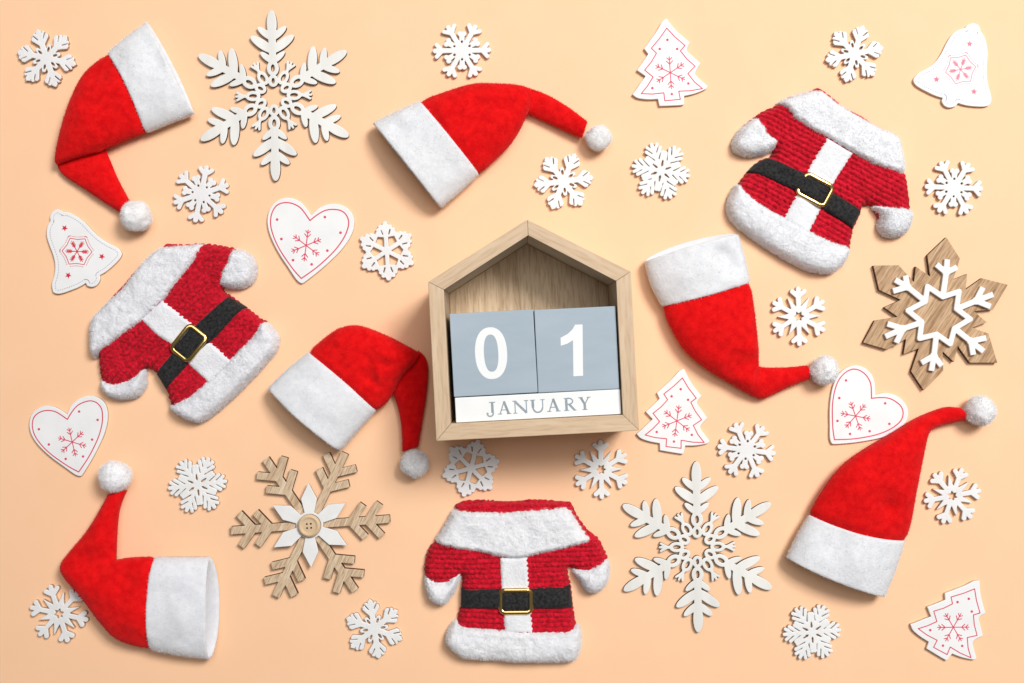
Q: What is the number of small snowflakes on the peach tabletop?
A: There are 17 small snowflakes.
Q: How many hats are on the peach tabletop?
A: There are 6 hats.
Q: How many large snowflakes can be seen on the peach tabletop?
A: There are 4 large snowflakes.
